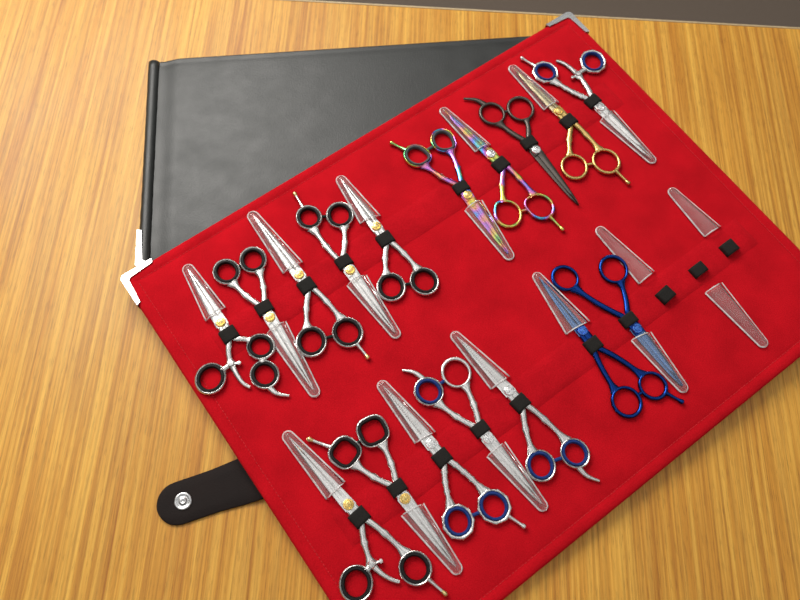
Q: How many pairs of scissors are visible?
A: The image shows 17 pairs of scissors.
